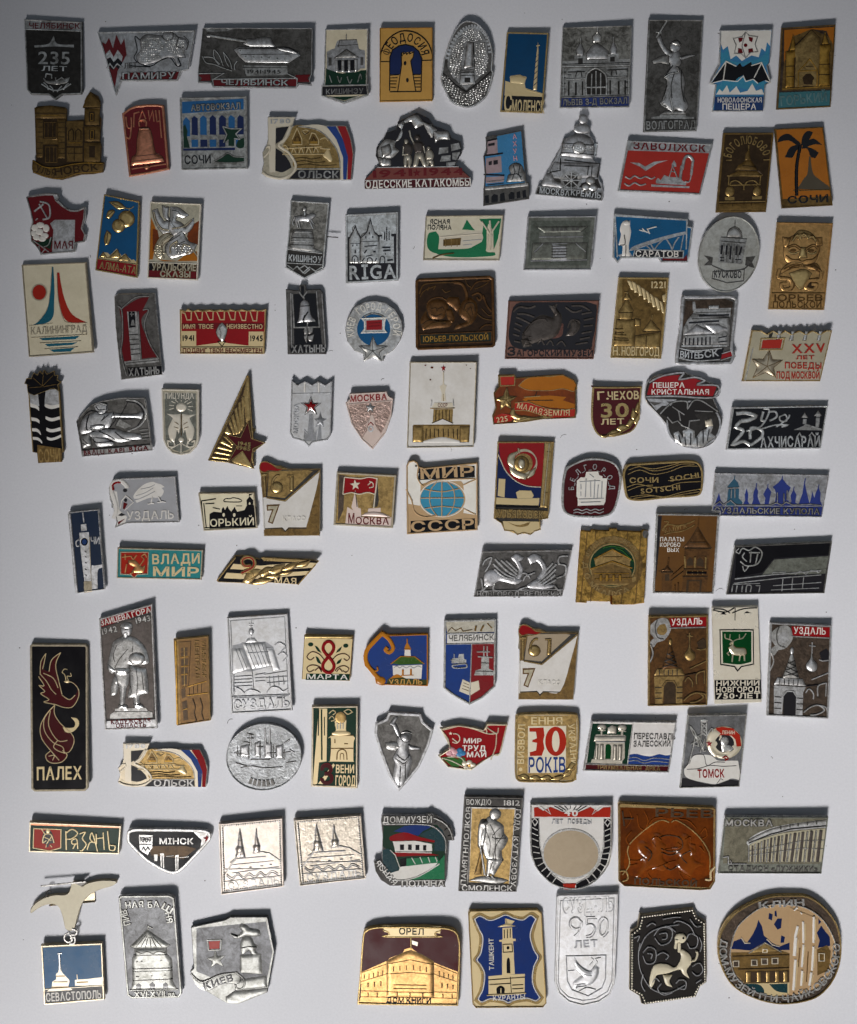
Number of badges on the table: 104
